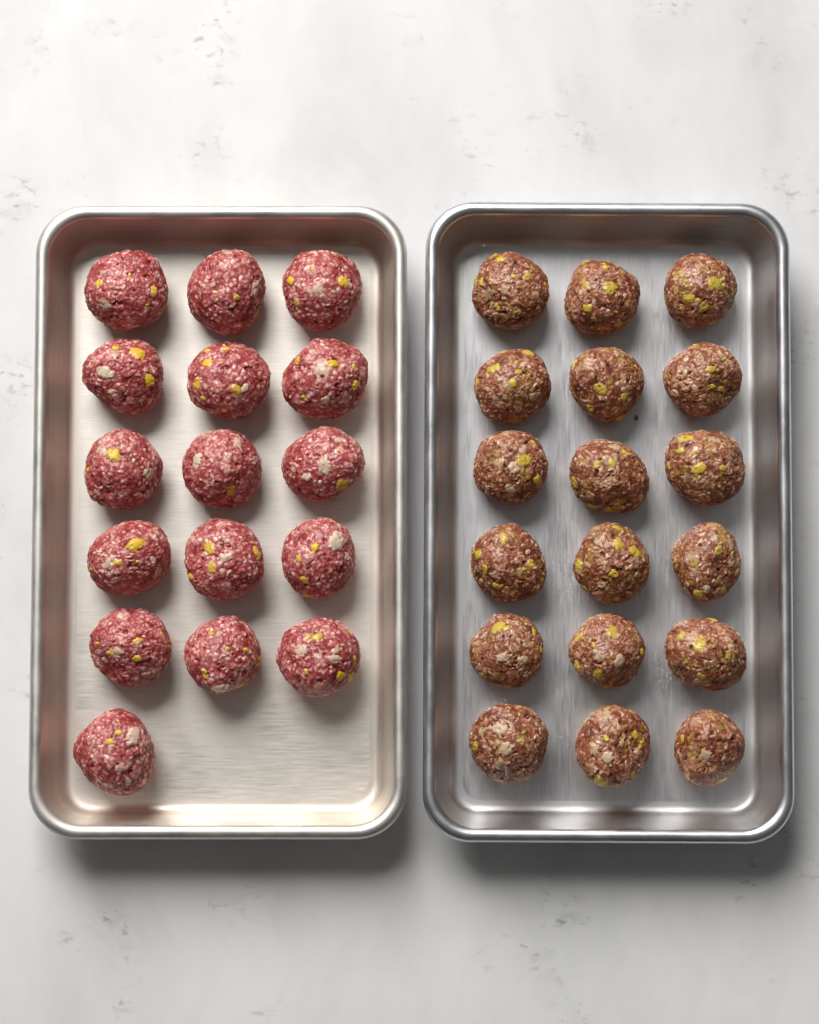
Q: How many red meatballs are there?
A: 16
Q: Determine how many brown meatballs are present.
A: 18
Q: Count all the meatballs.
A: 34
